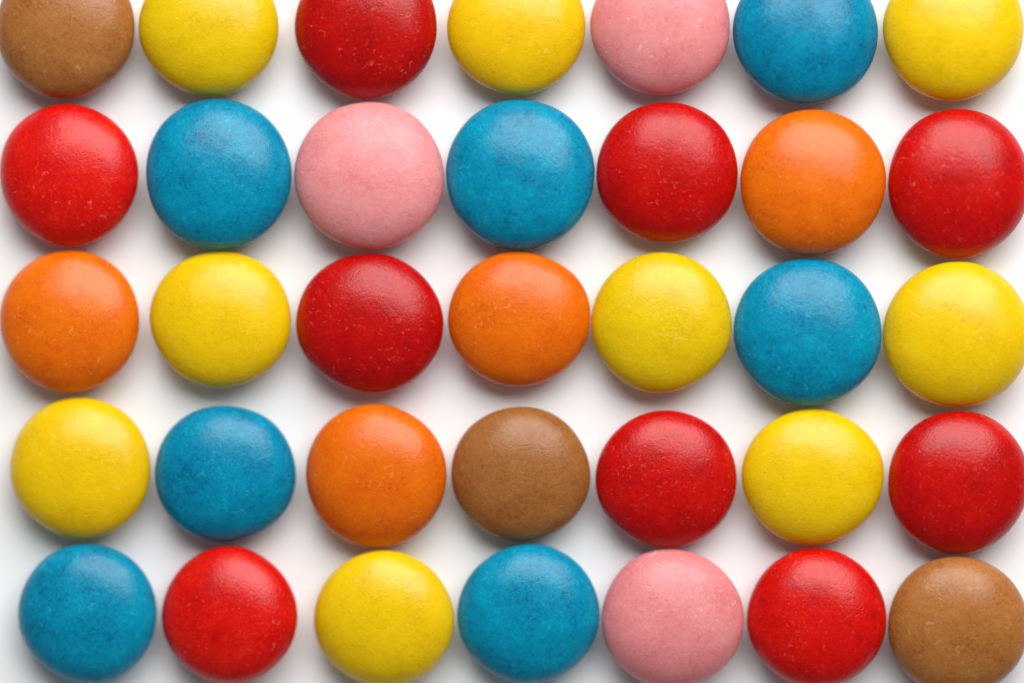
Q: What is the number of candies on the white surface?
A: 35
